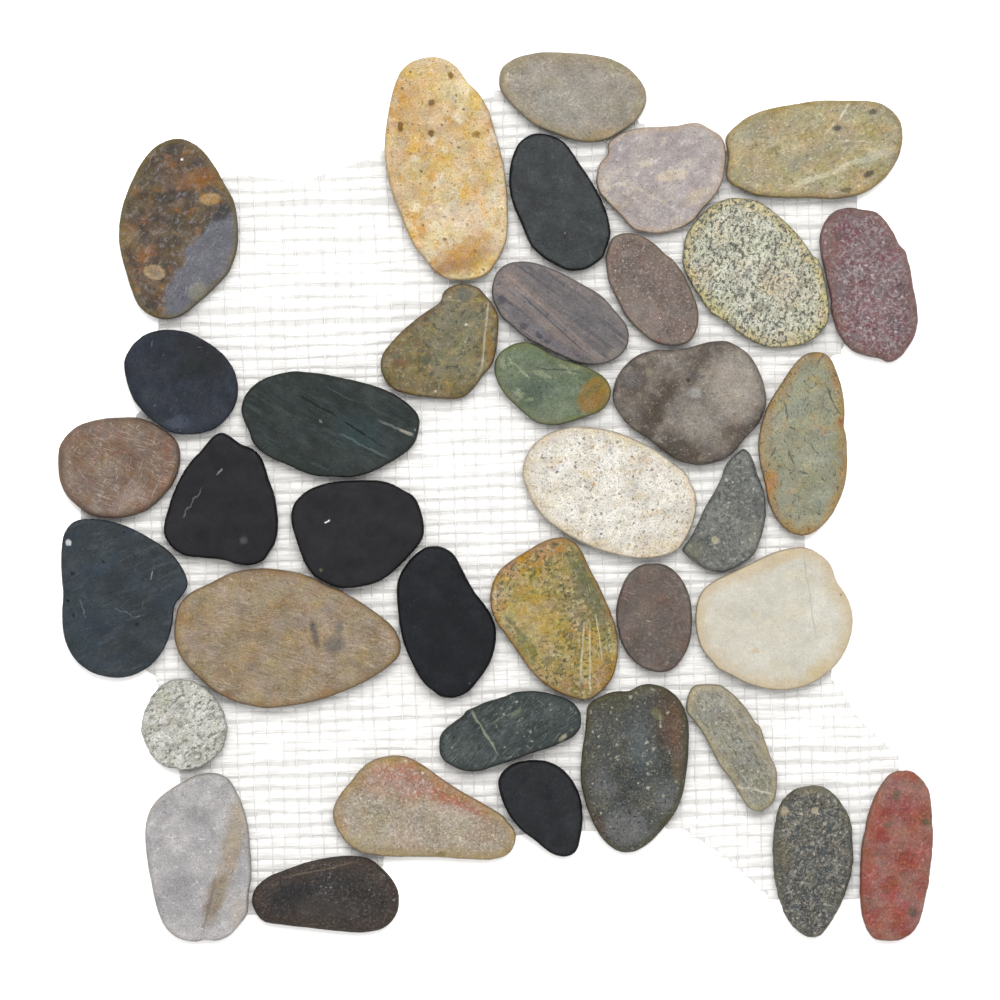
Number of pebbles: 37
